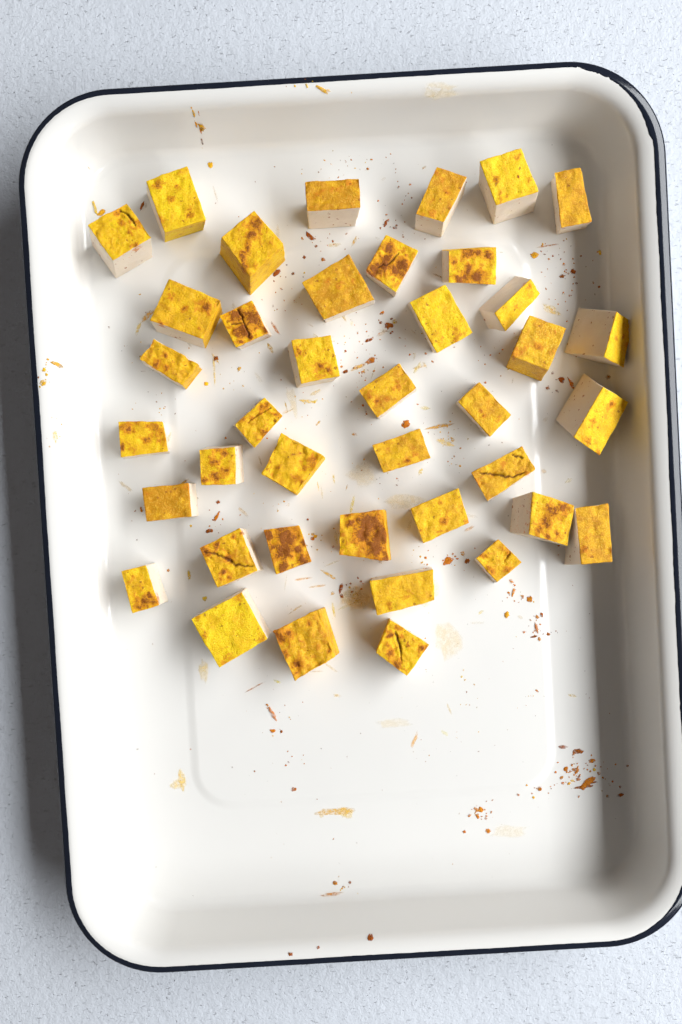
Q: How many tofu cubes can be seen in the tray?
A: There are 40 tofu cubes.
